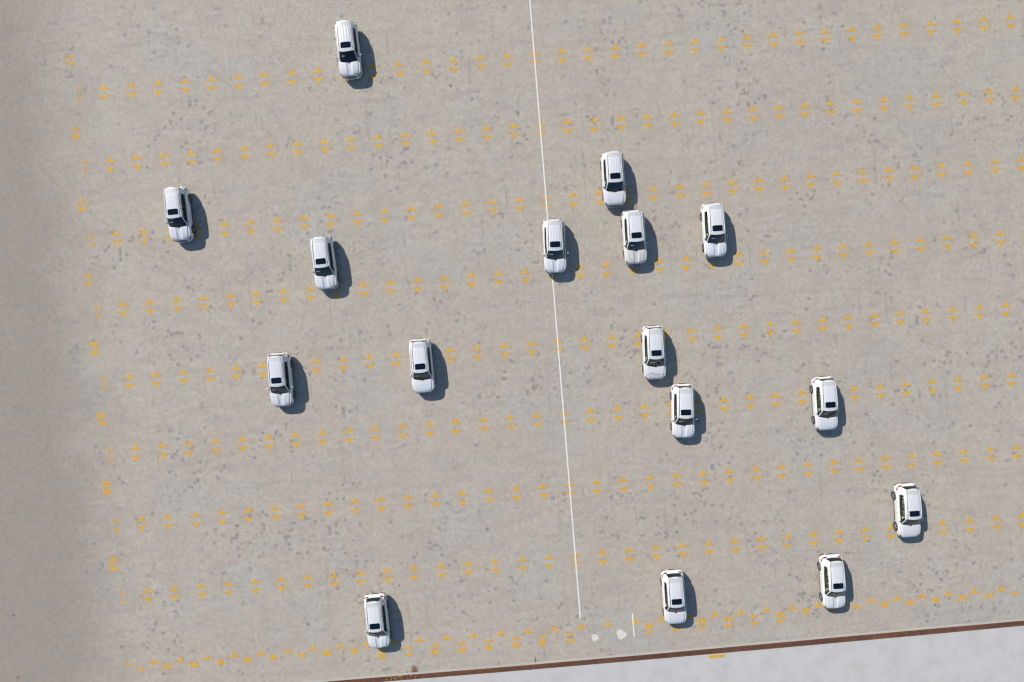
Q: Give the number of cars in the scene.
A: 16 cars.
